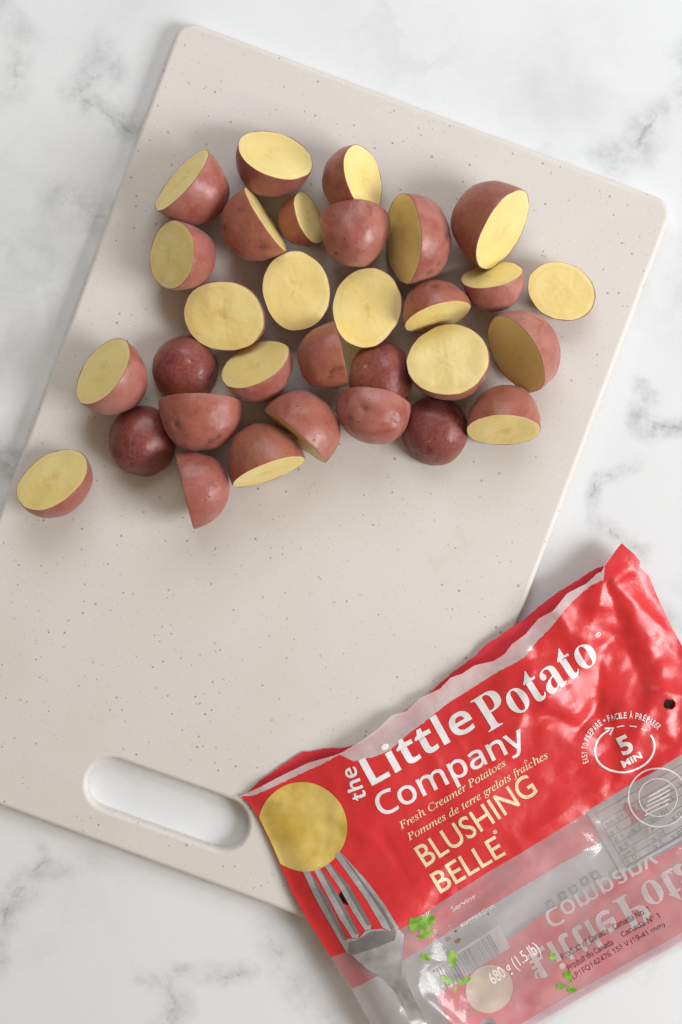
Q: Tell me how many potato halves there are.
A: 31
